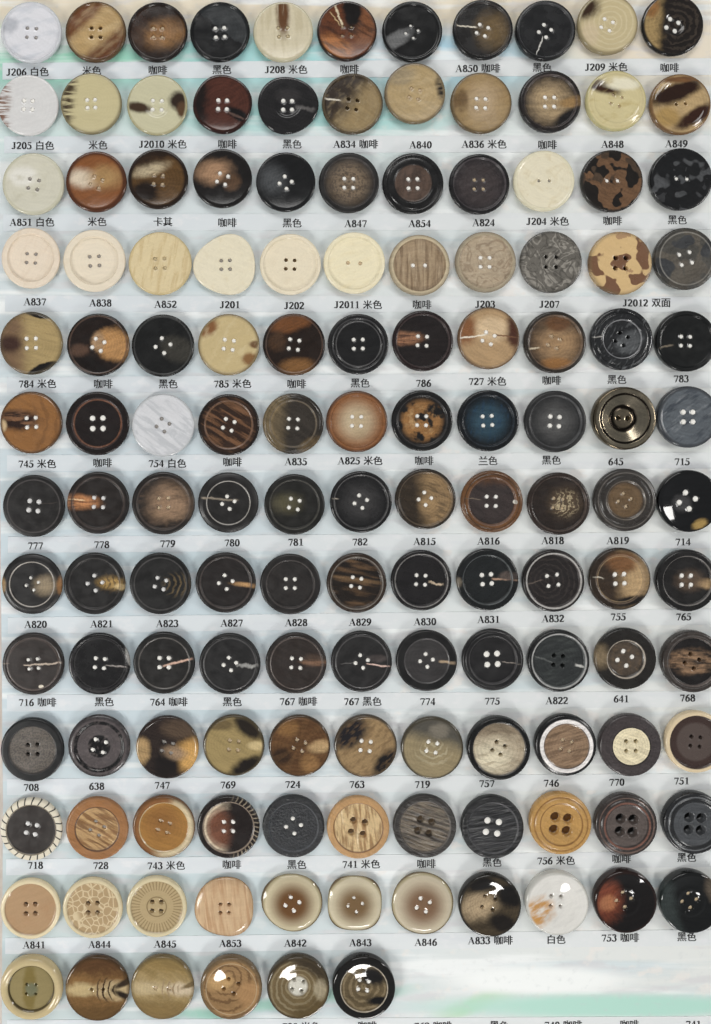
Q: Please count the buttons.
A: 138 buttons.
